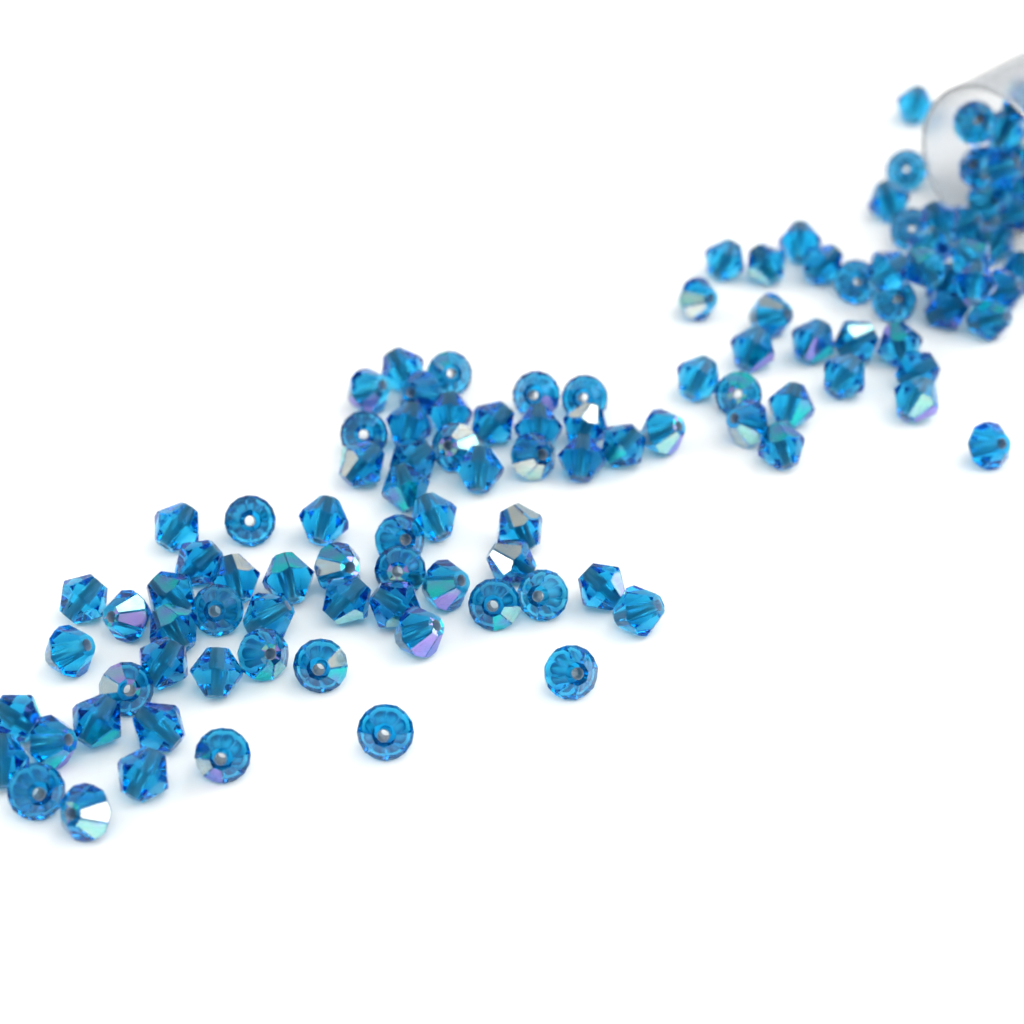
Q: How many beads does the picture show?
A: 112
